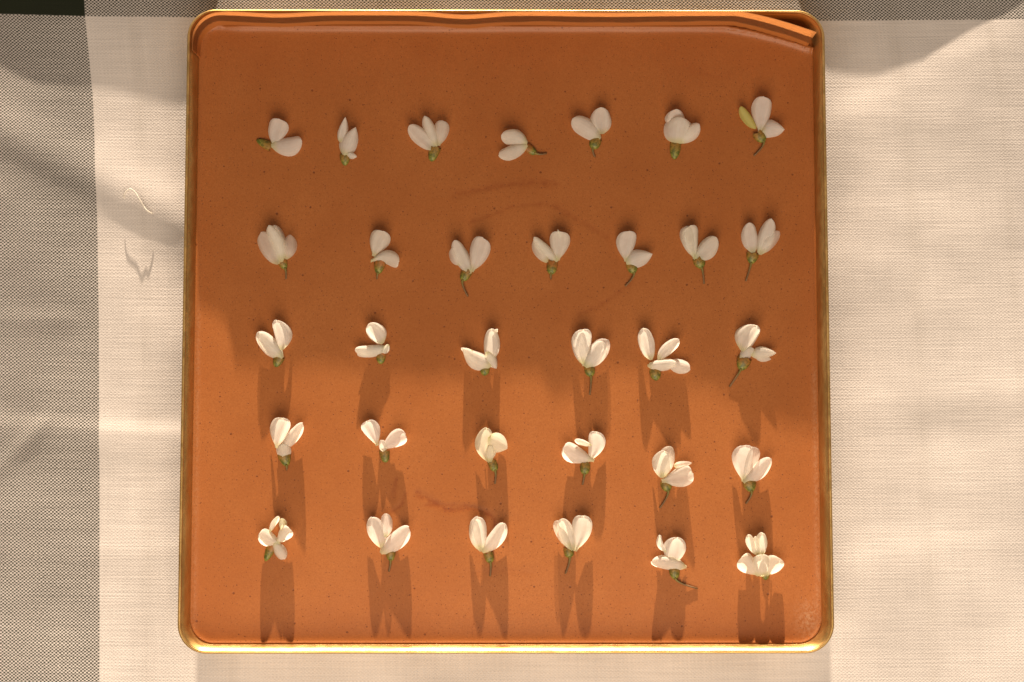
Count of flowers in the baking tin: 32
